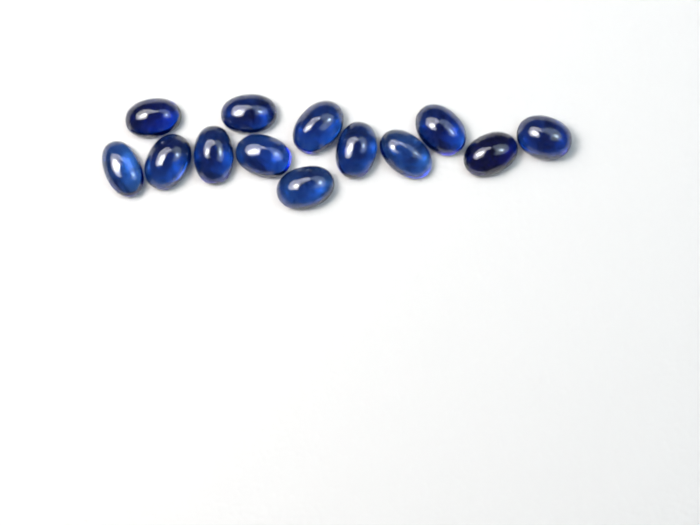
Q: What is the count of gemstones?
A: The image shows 13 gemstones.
